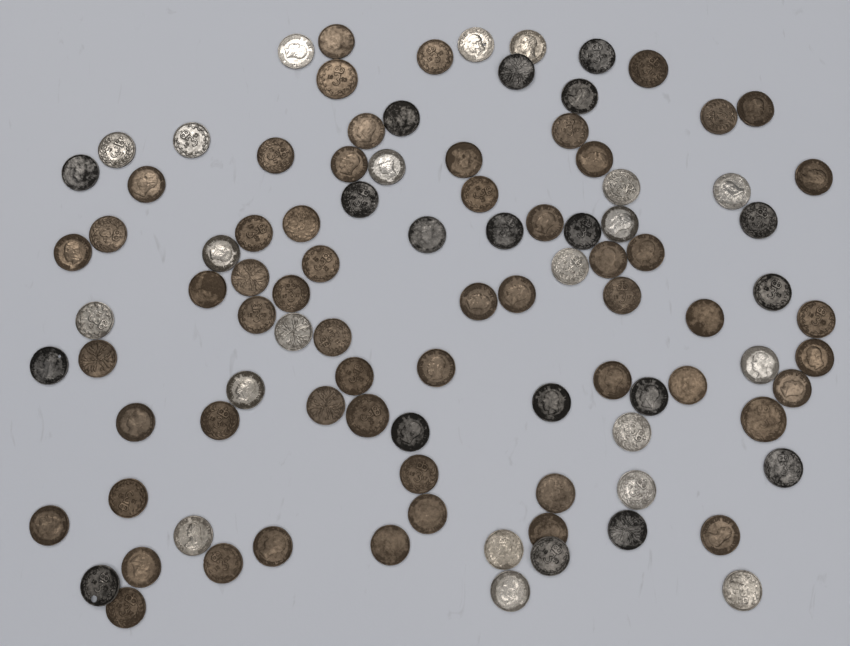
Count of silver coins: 21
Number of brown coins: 57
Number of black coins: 19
